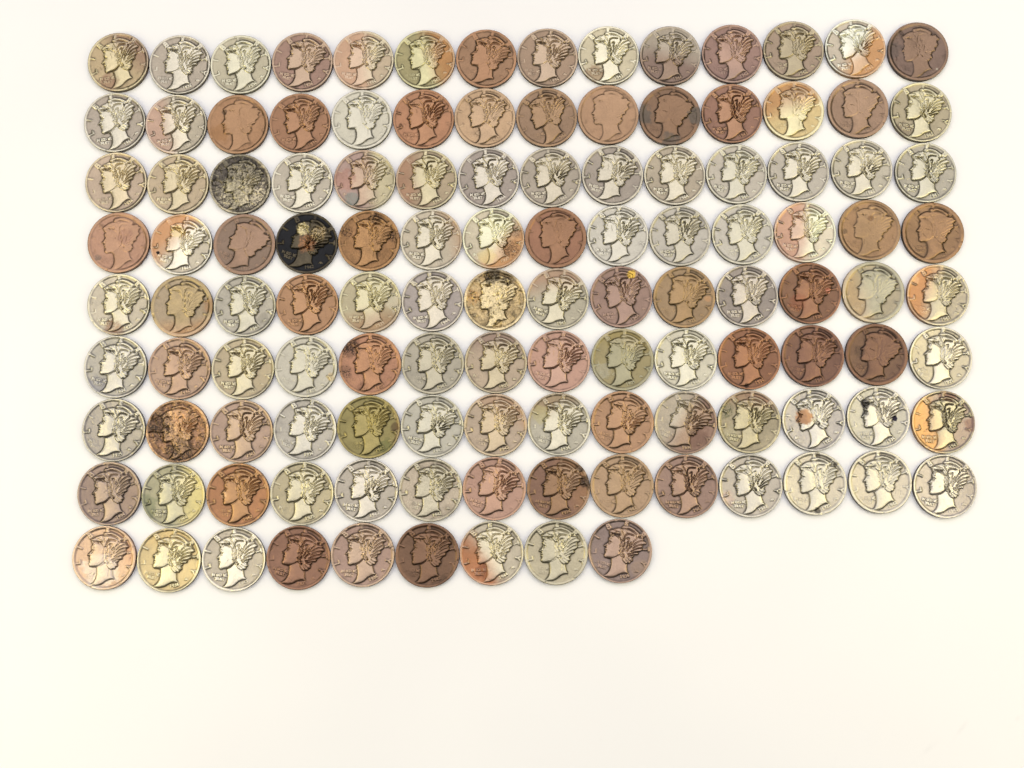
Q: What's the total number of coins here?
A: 121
